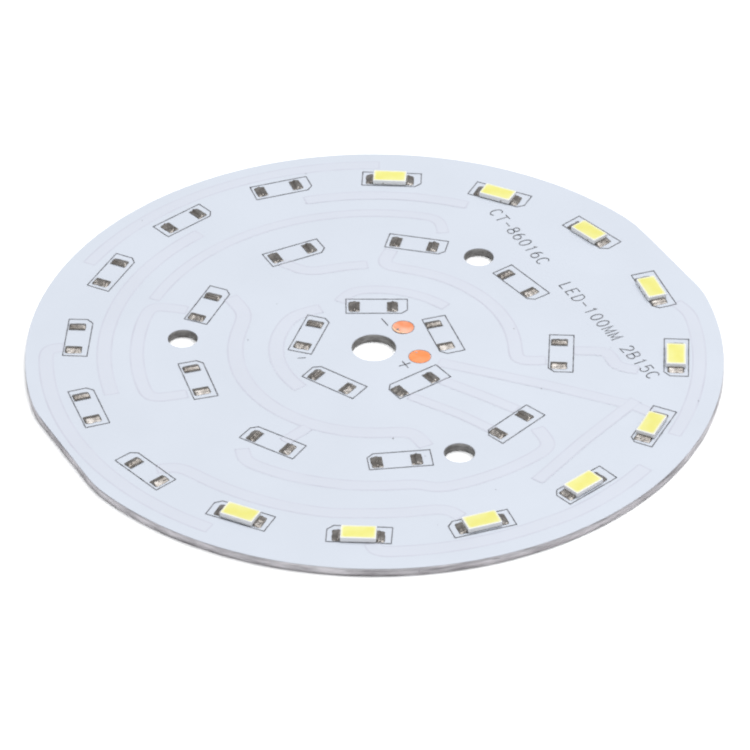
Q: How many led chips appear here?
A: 10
